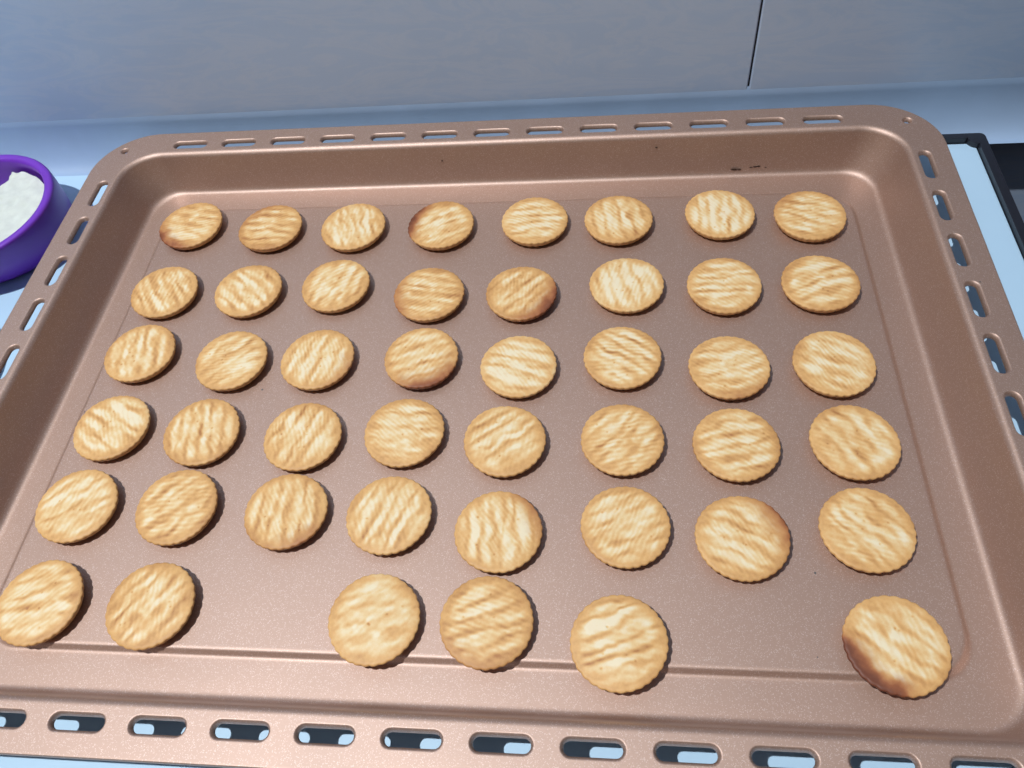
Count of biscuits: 46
